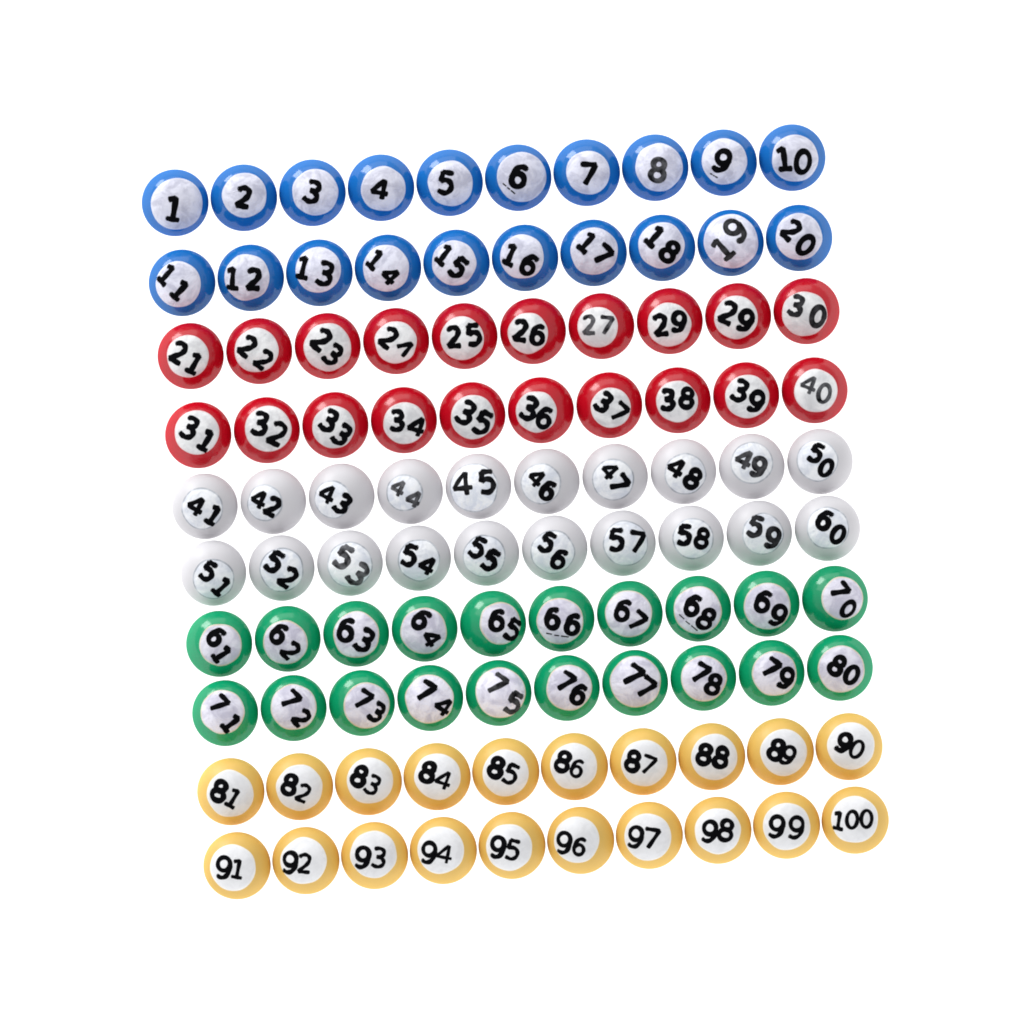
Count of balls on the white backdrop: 100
